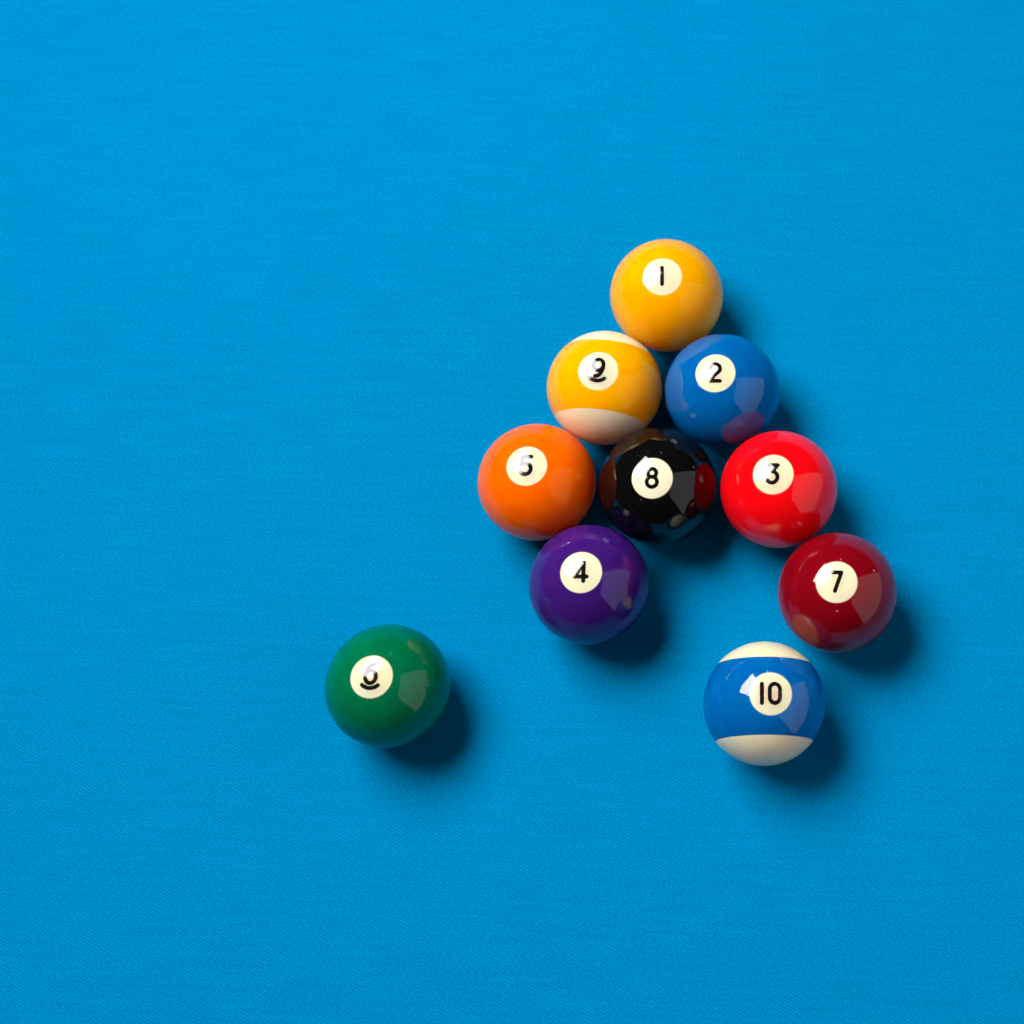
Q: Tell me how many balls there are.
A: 10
